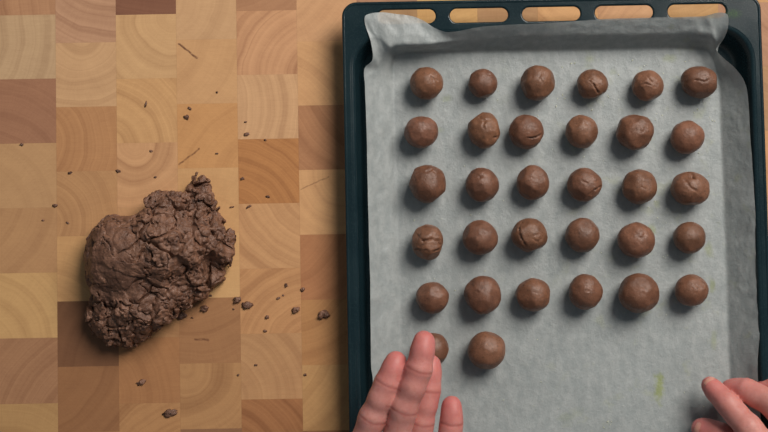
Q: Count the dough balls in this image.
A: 32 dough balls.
